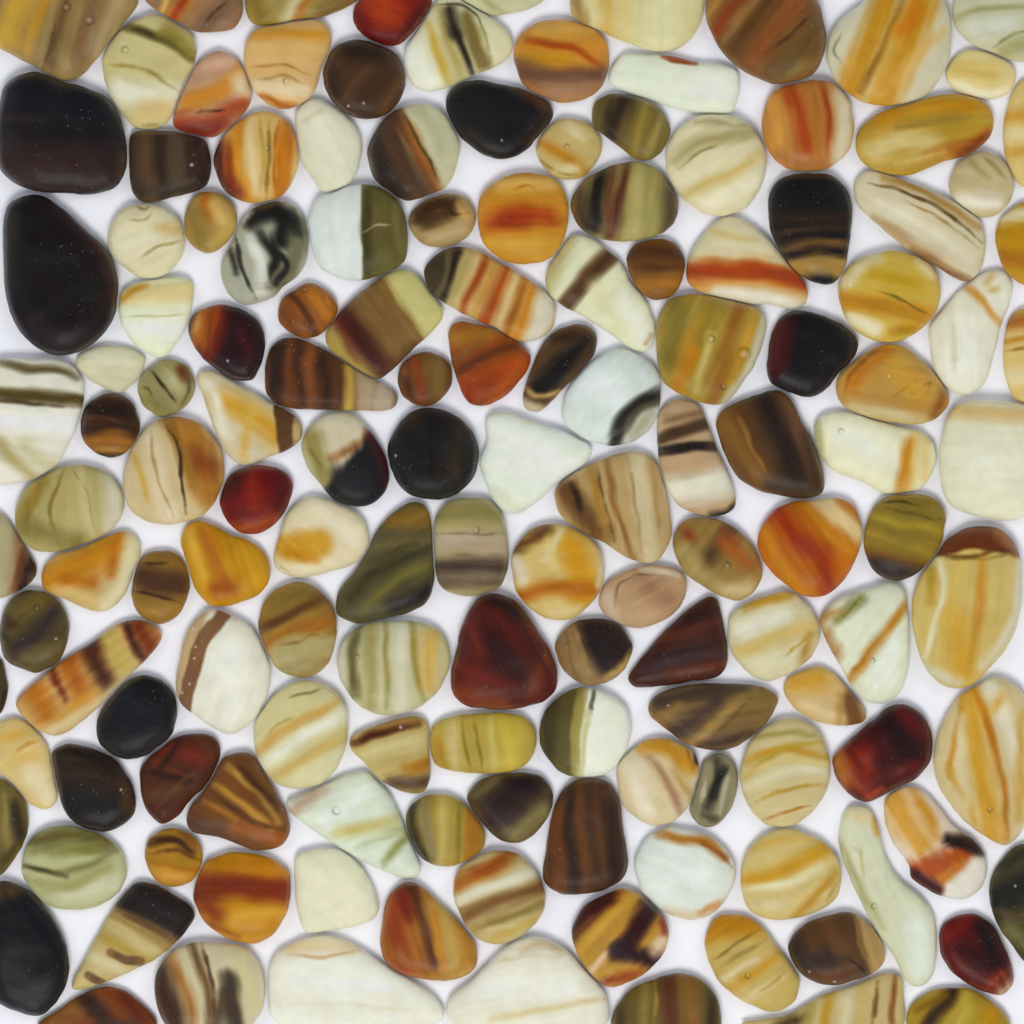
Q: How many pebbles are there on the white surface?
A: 145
